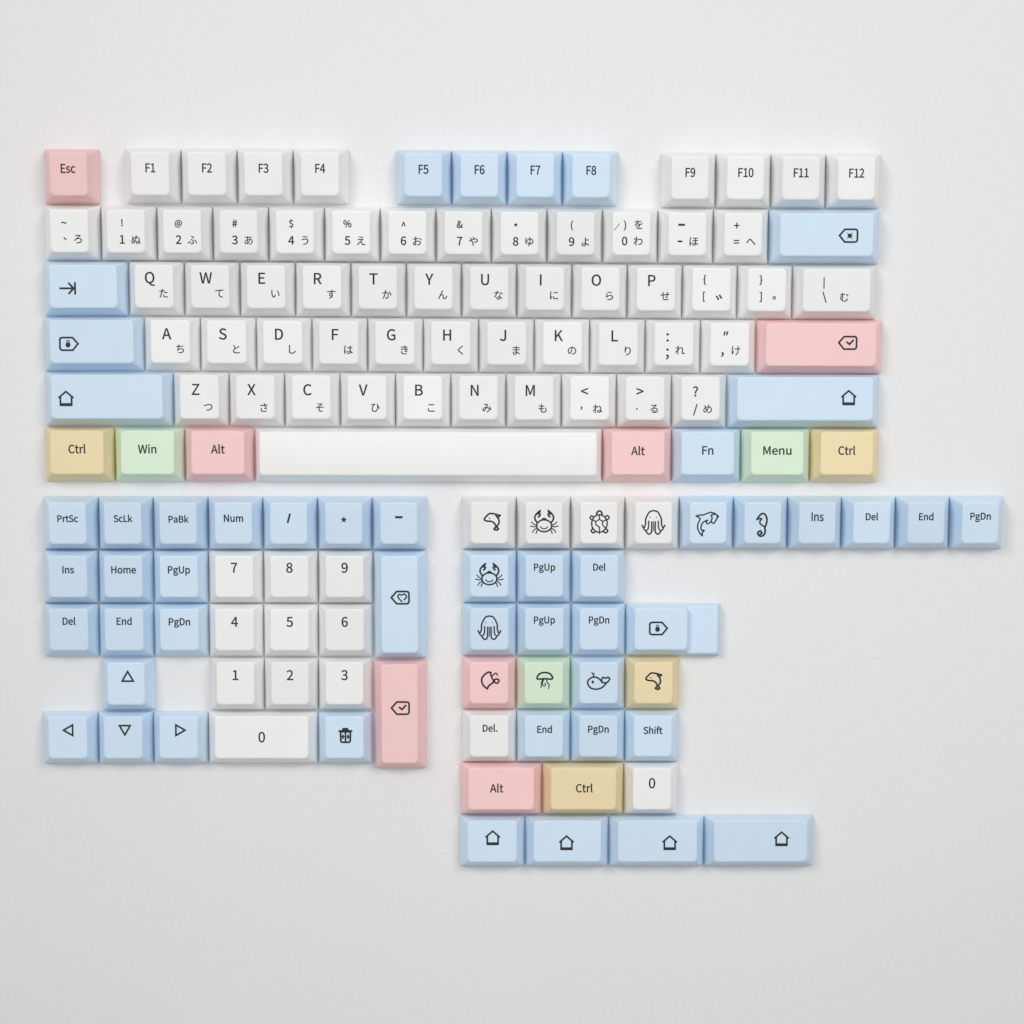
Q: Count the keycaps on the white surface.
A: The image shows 136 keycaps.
